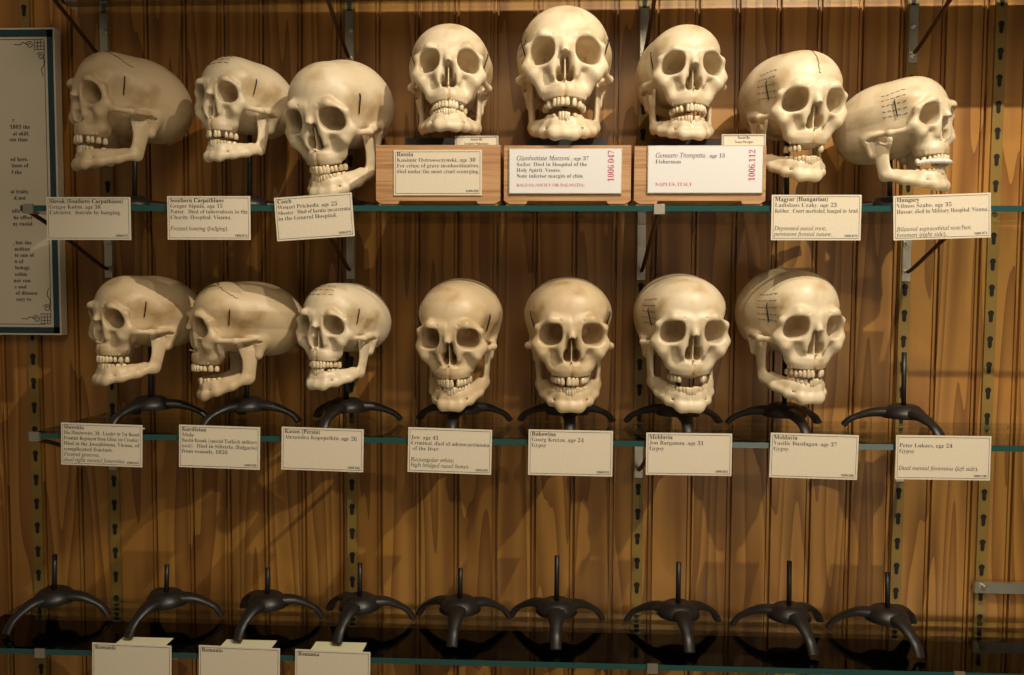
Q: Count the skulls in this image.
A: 15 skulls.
